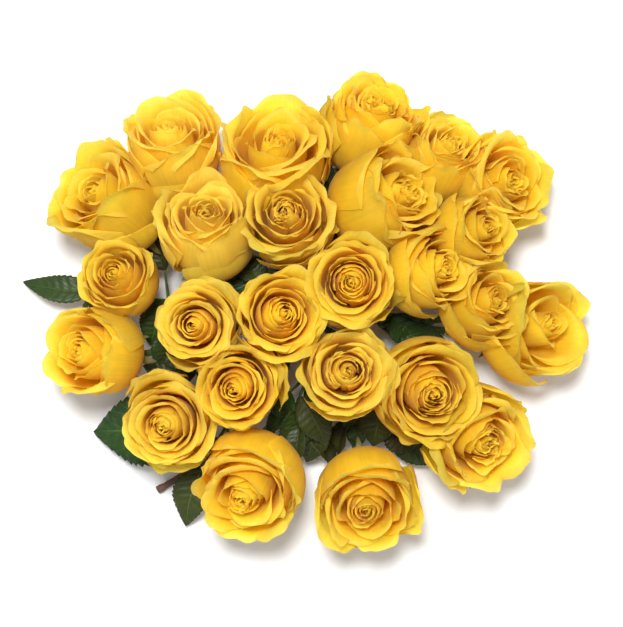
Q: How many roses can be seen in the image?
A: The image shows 25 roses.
